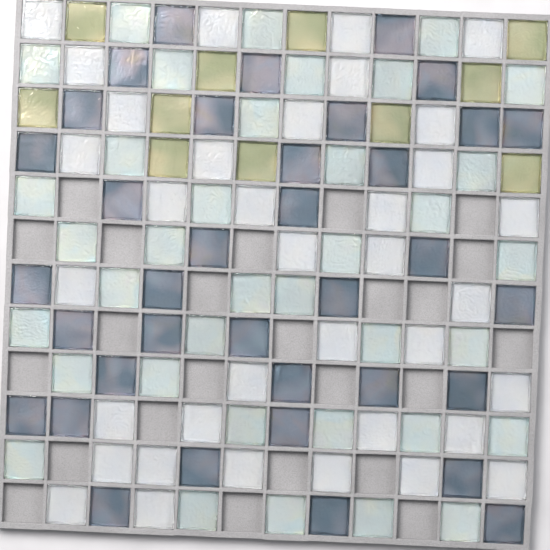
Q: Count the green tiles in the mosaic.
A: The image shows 11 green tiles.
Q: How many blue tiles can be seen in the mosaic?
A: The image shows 36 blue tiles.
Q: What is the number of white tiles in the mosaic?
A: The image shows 36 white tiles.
